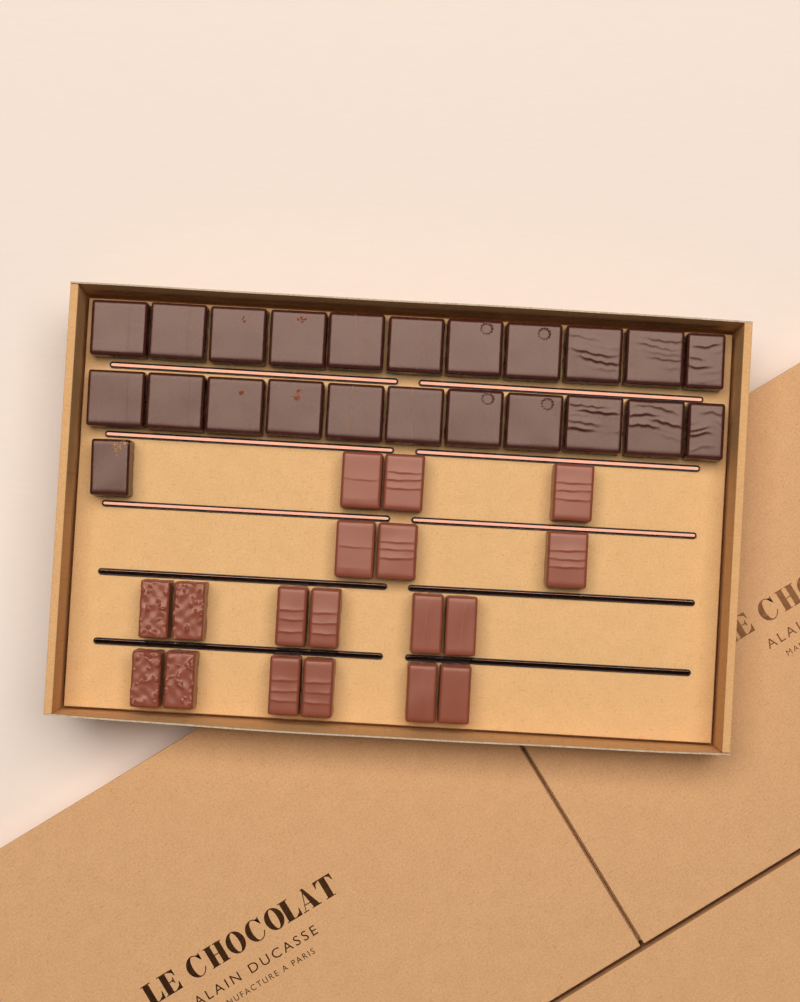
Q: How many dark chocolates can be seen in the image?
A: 23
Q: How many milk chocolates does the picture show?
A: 18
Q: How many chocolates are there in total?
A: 41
